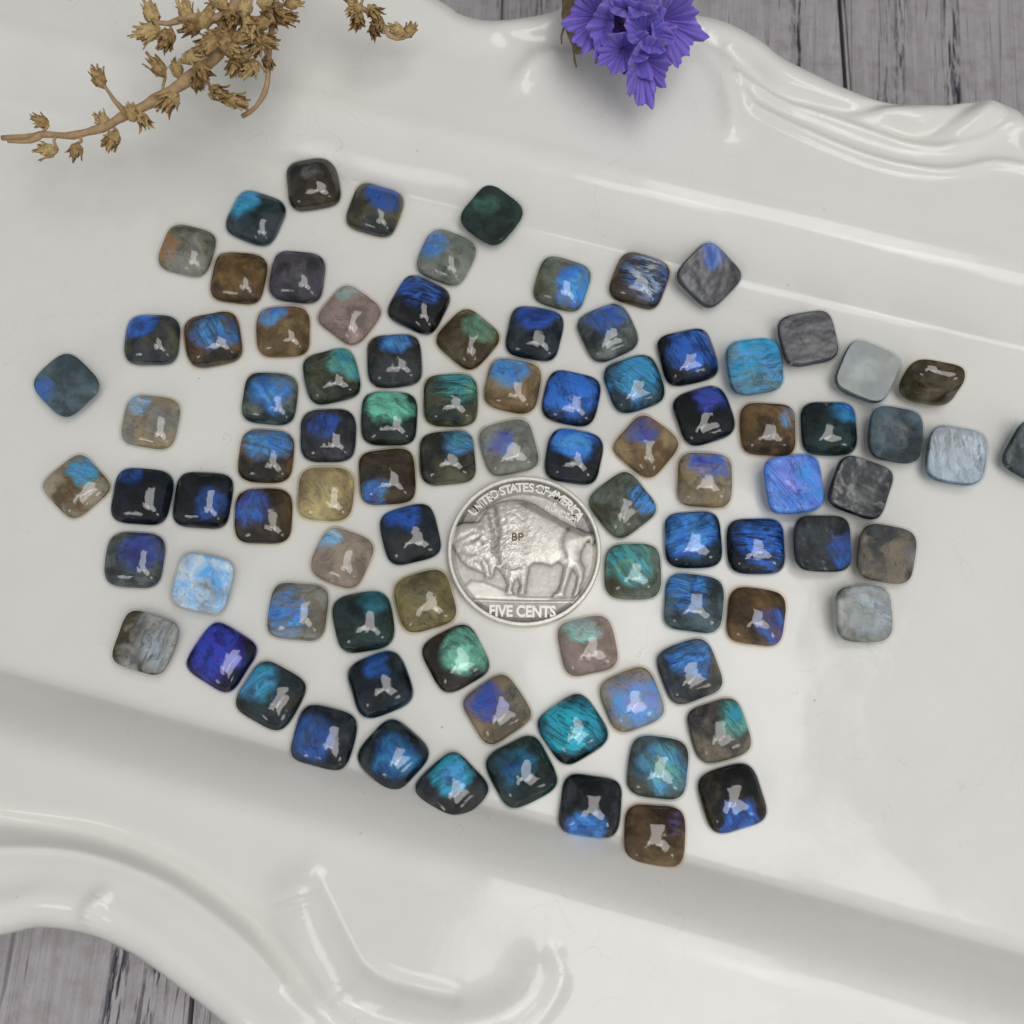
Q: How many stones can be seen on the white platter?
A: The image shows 90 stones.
